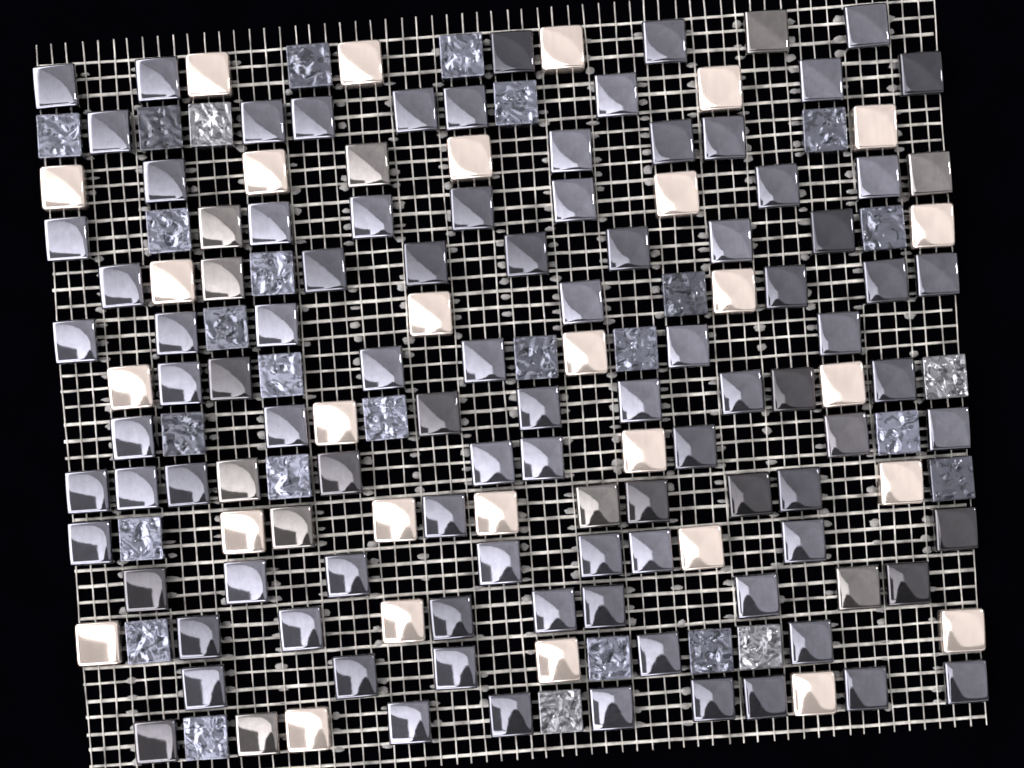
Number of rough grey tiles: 28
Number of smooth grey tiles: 104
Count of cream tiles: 29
